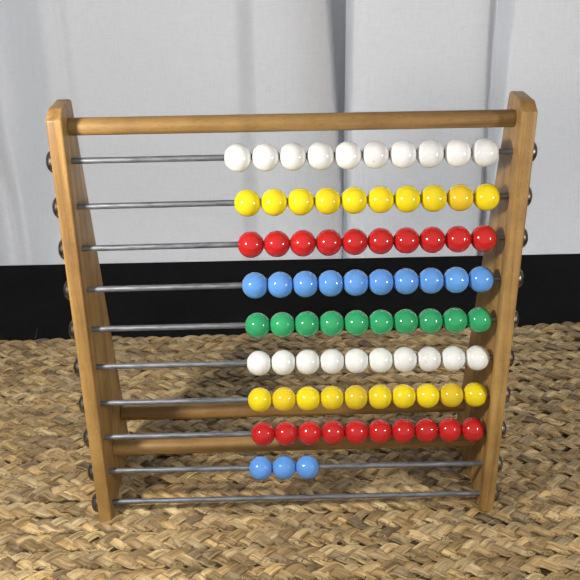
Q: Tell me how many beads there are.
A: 83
